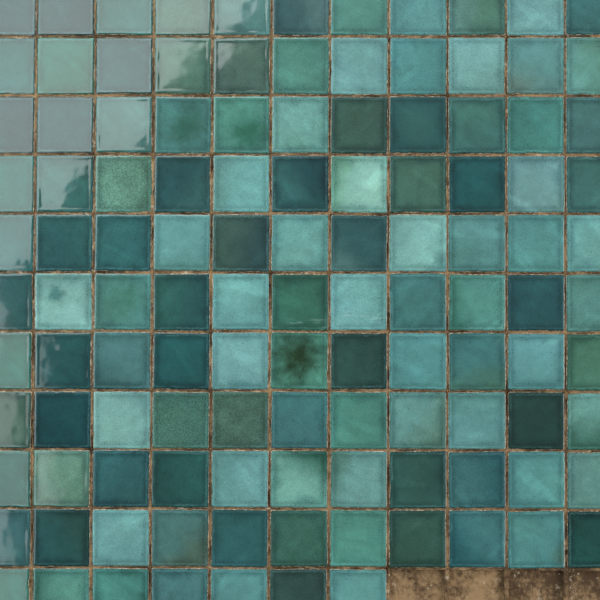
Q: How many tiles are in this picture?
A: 117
